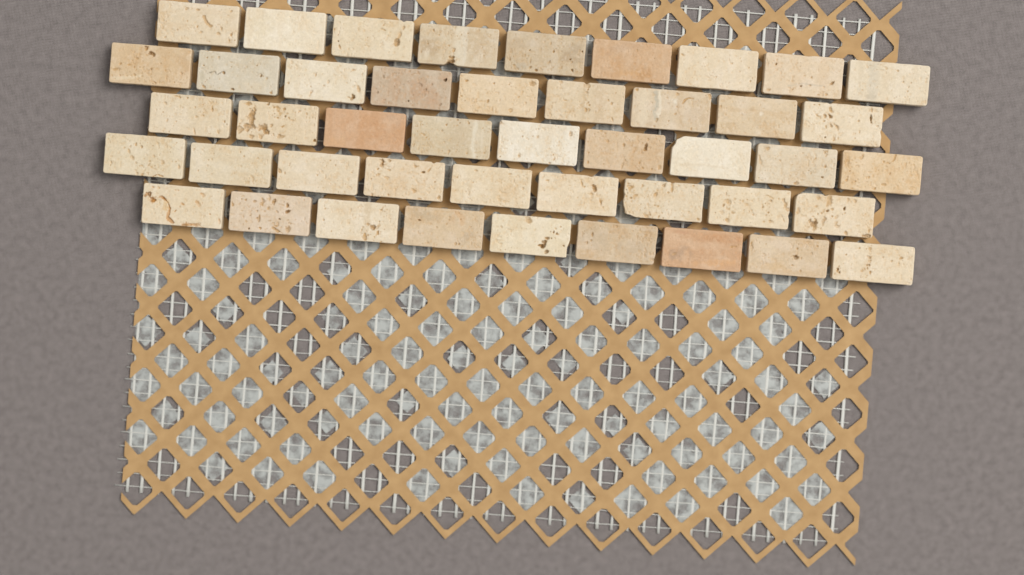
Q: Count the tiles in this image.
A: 45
